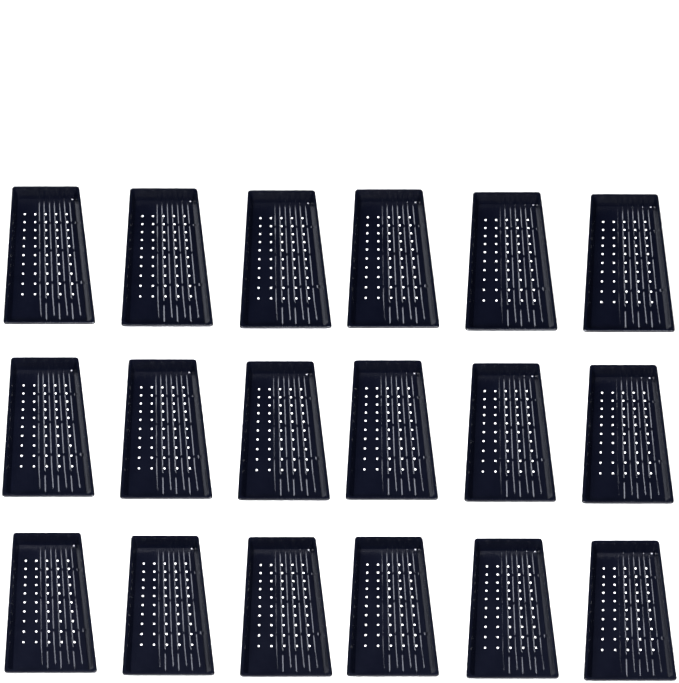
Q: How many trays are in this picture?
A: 18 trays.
